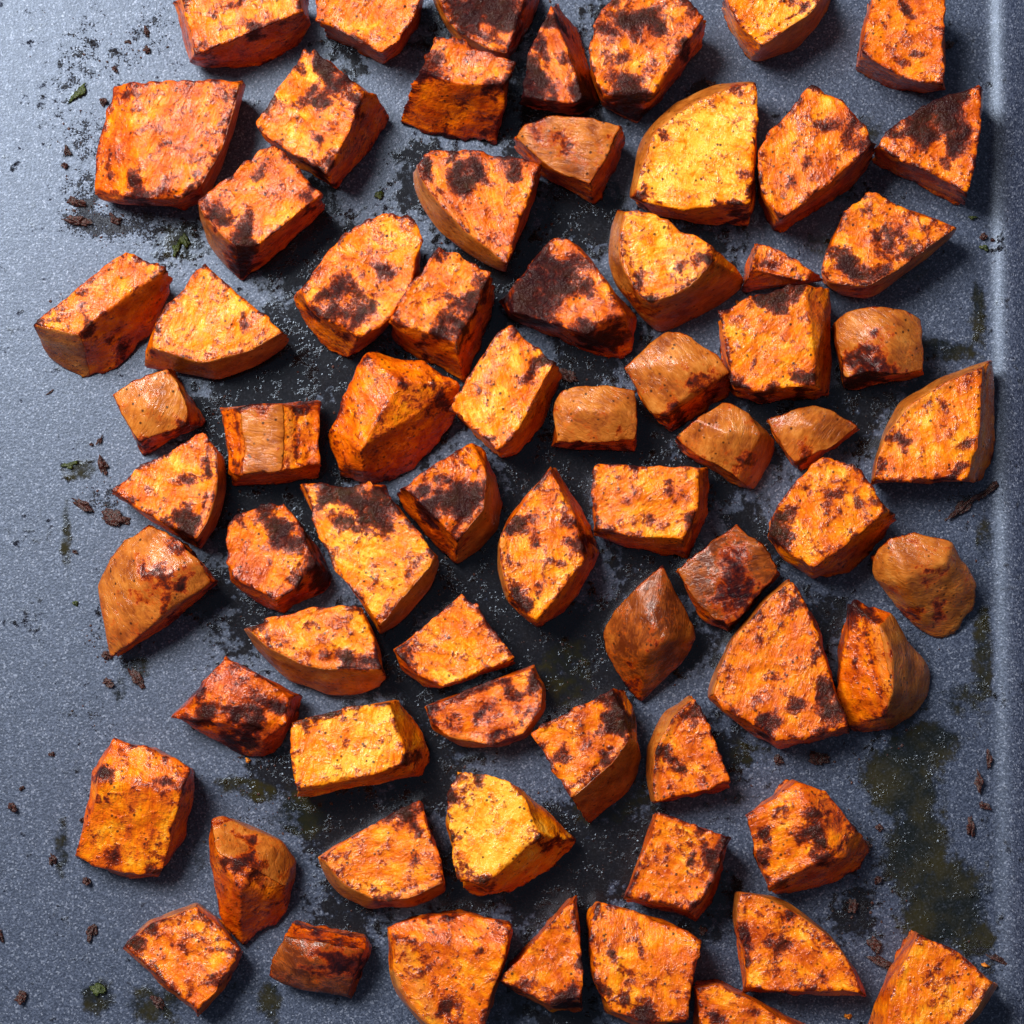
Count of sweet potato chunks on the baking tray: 69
